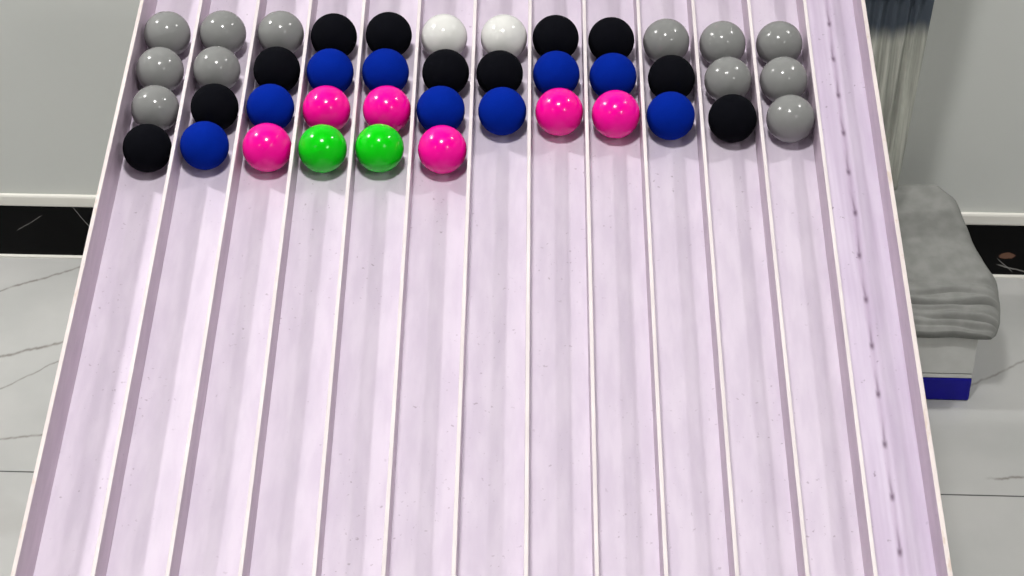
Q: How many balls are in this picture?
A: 42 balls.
